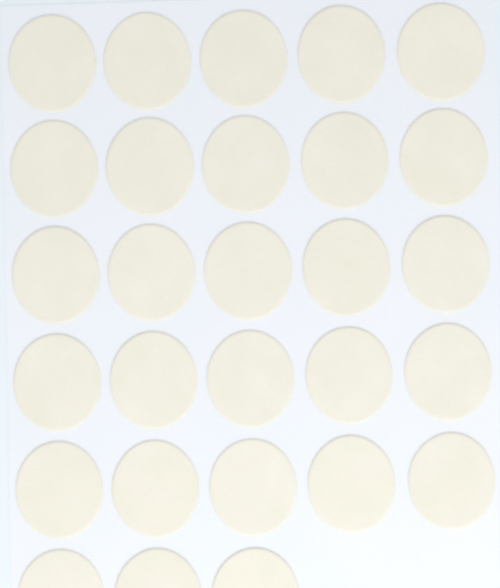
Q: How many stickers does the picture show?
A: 28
